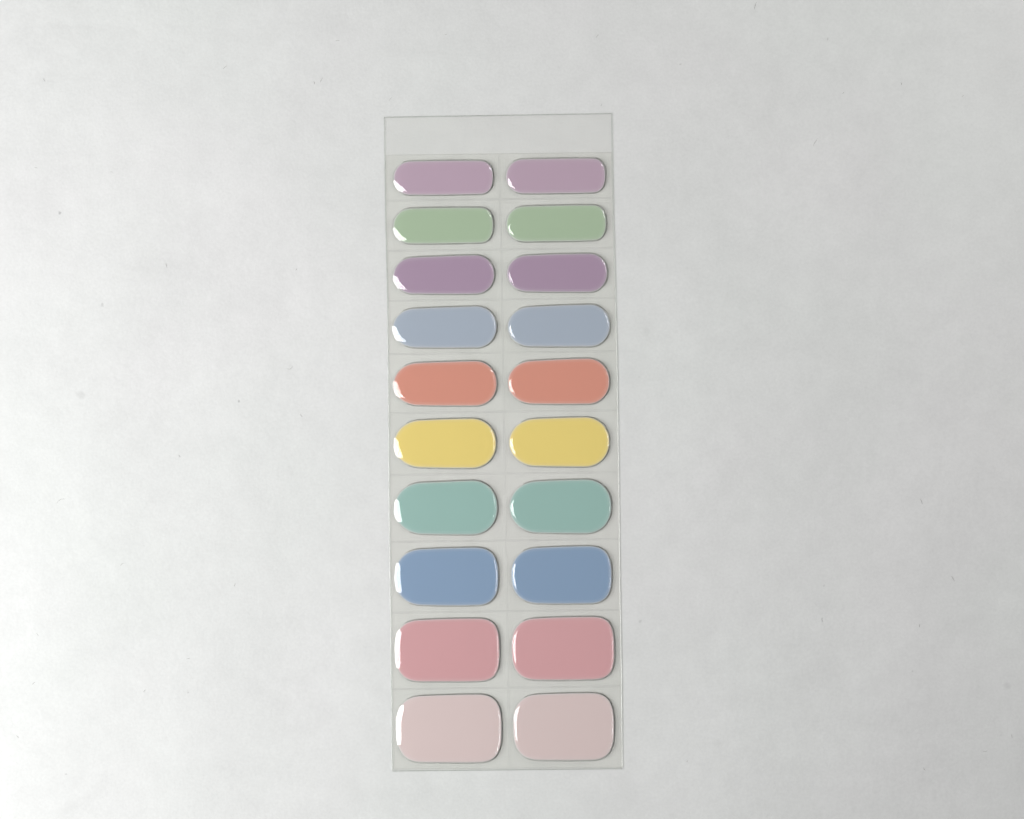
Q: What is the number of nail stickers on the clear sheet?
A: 20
